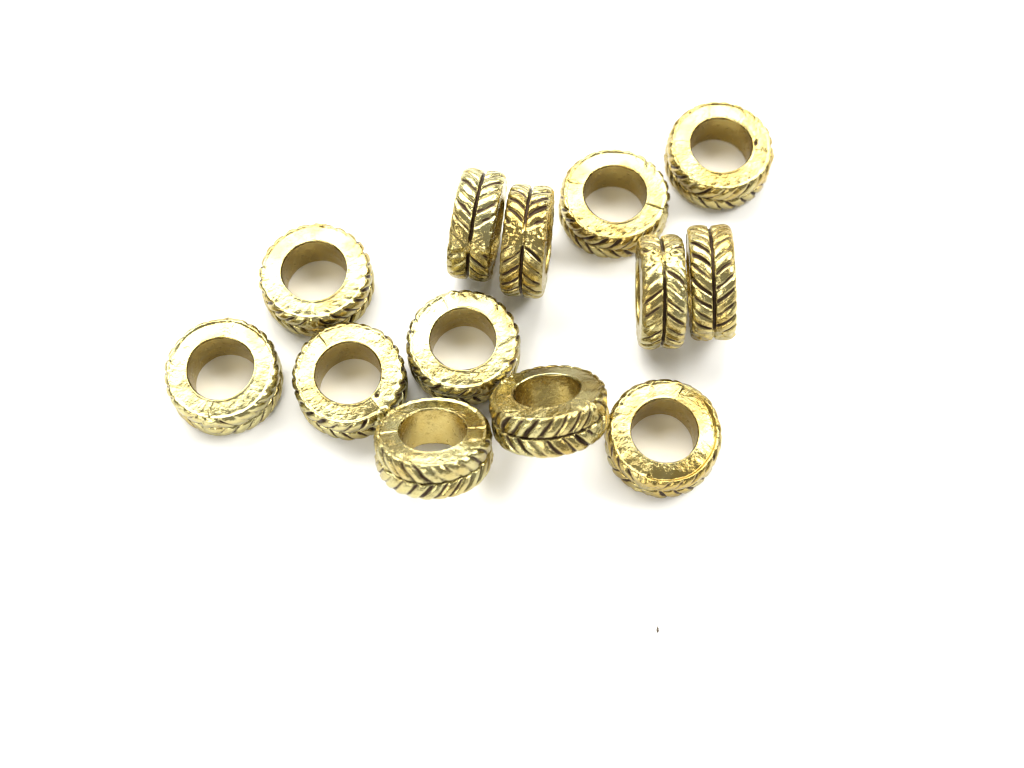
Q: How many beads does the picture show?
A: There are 13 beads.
